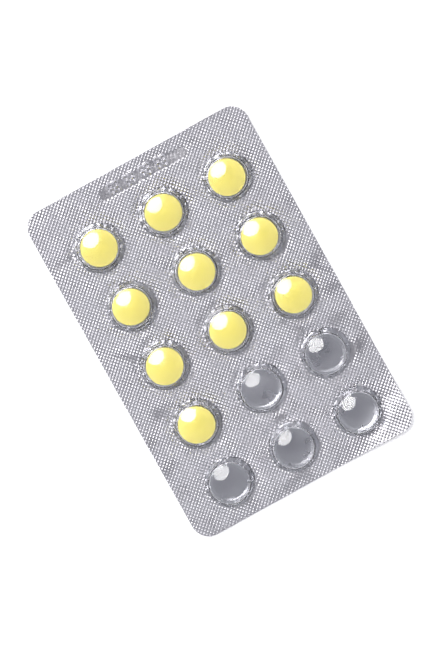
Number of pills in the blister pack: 10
